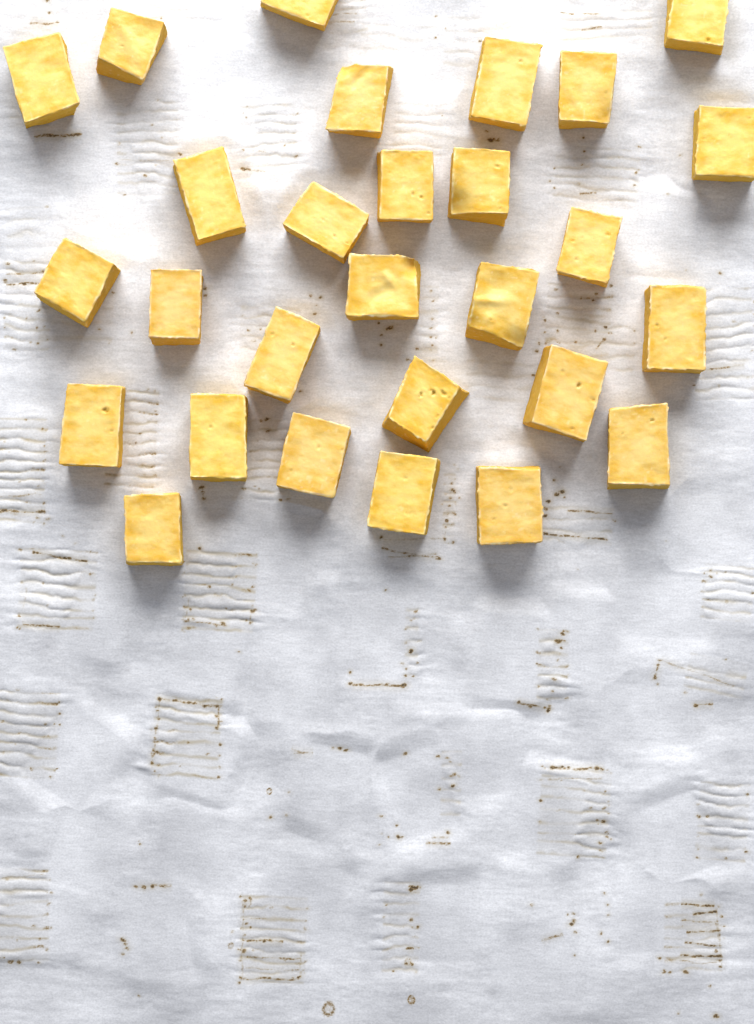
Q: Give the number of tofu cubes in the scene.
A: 28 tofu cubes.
